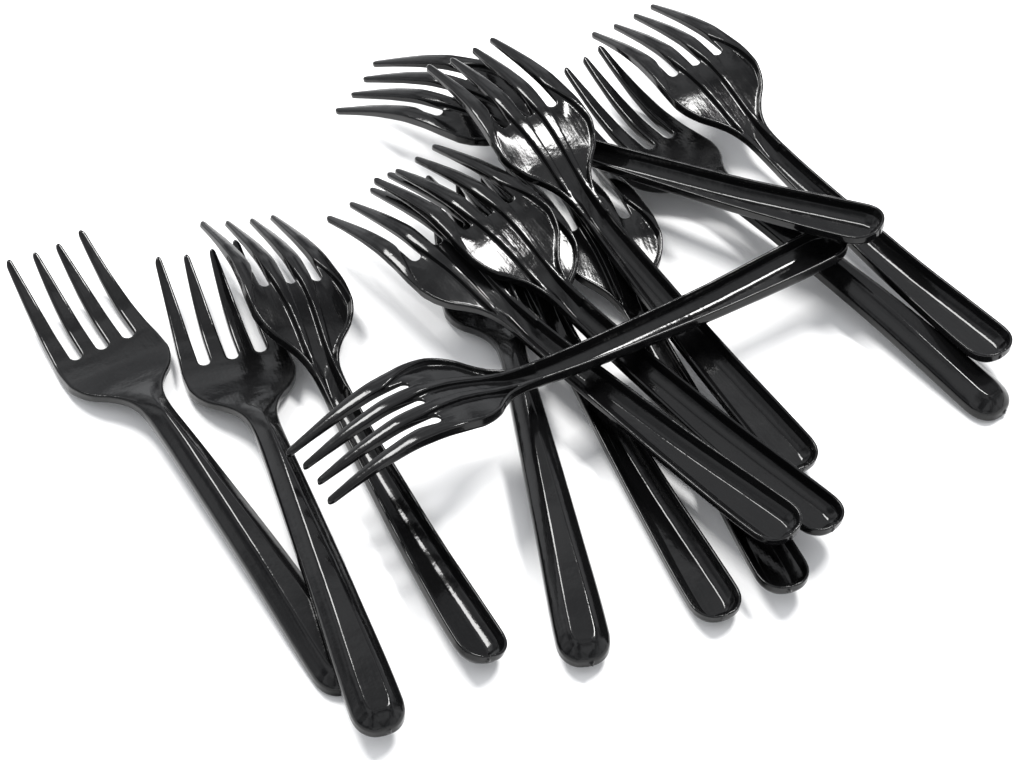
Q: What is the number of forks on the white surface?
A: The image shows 13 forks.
